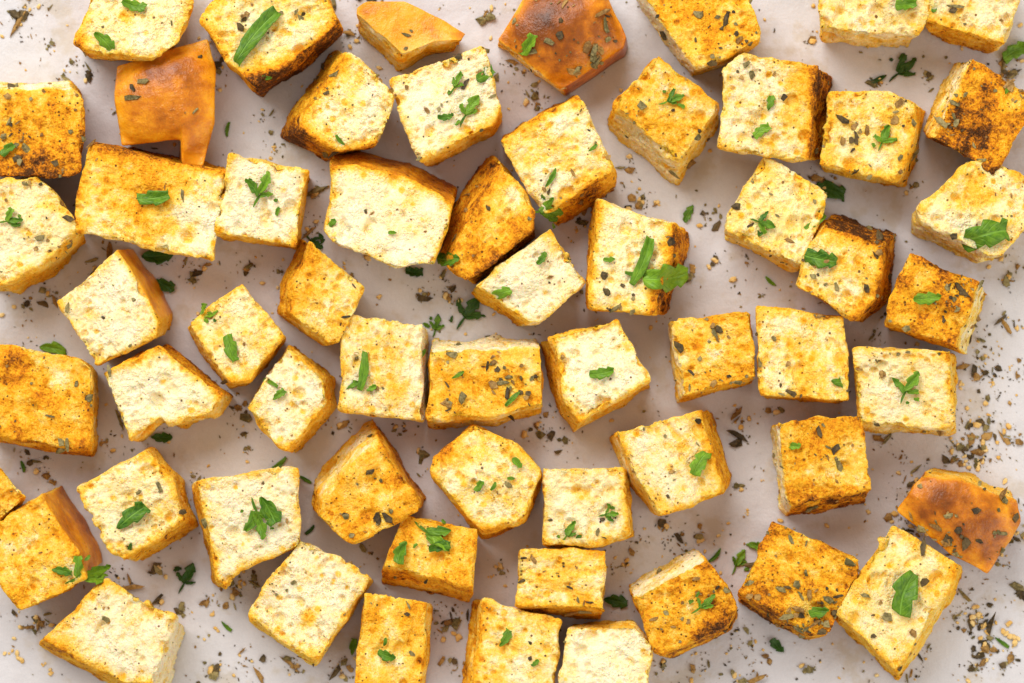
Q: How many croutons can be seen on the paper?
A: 59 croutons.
